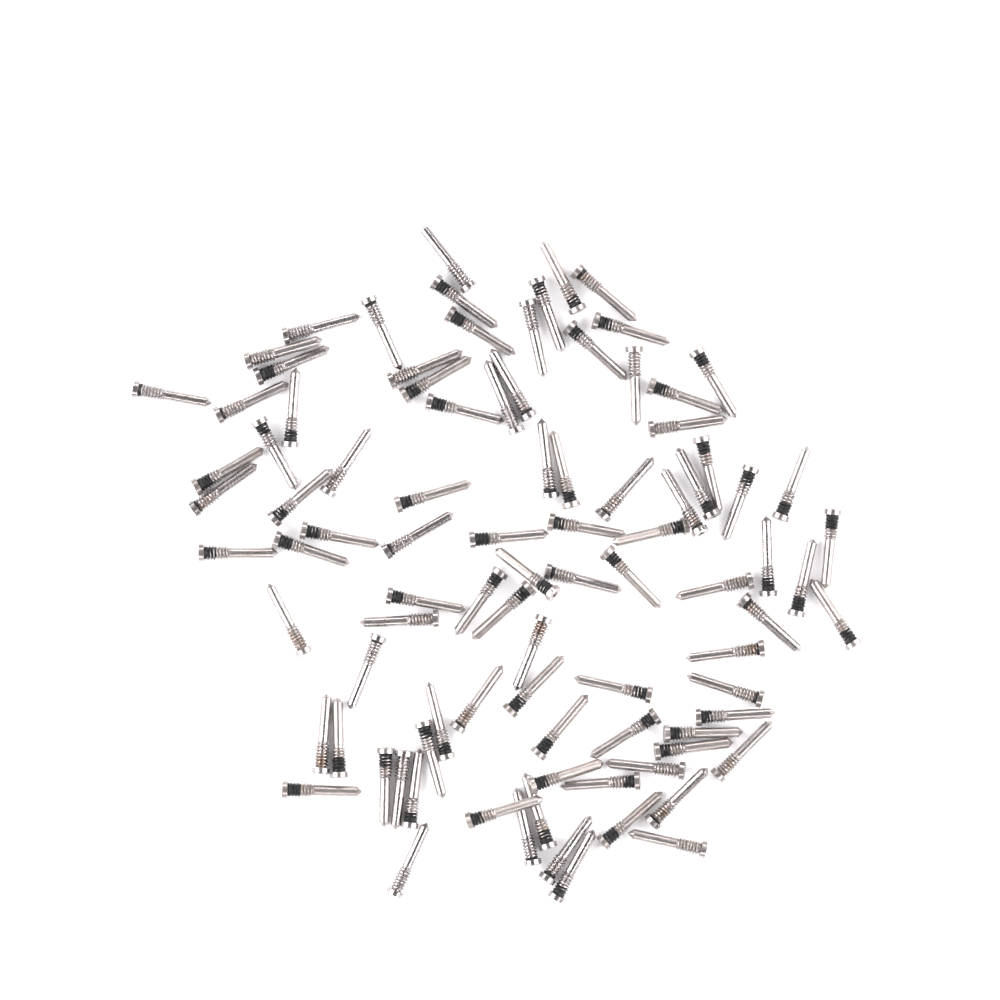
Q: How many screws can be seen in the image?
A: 93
